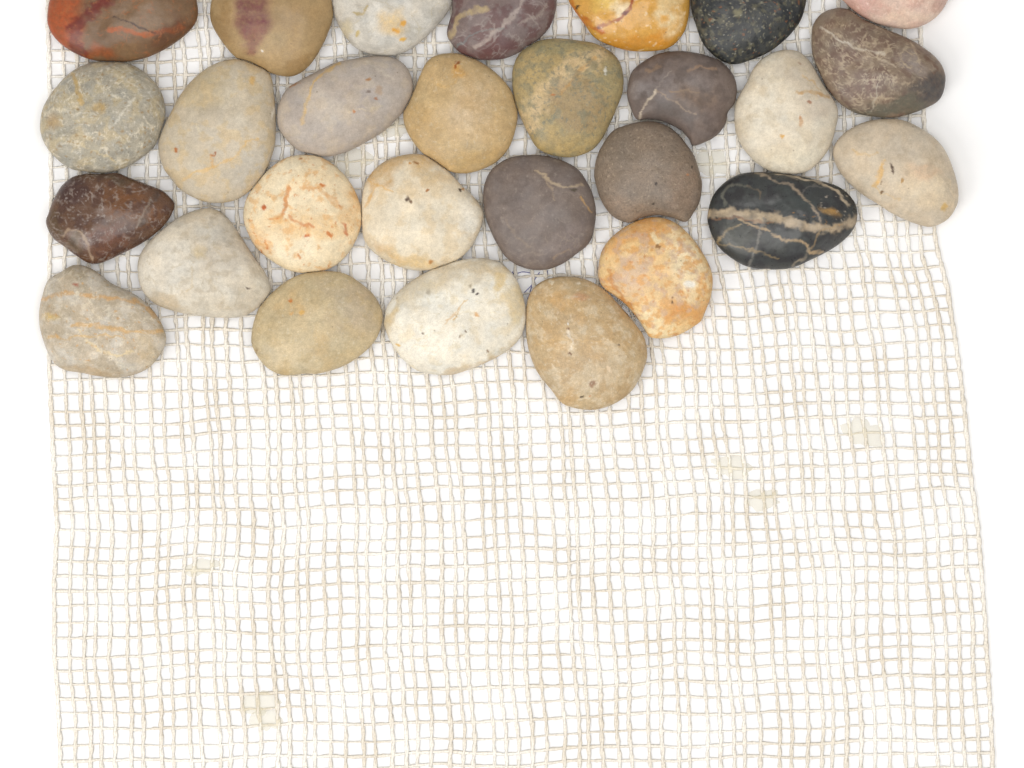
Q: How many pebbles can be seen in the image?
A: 28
